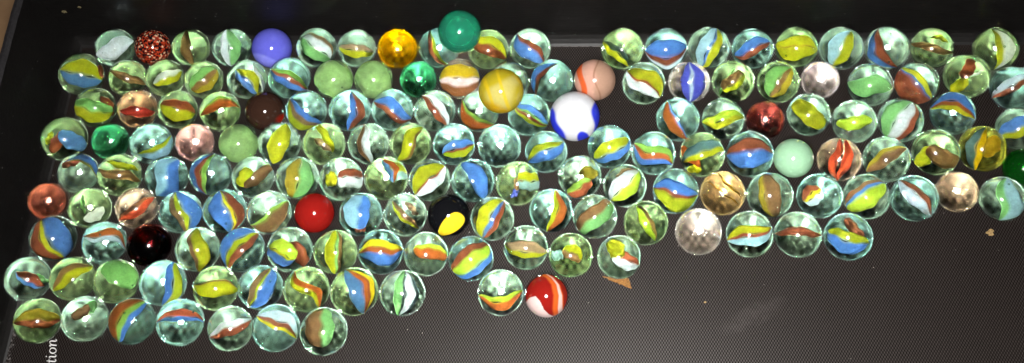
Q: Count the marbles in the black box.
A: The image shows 156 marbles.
